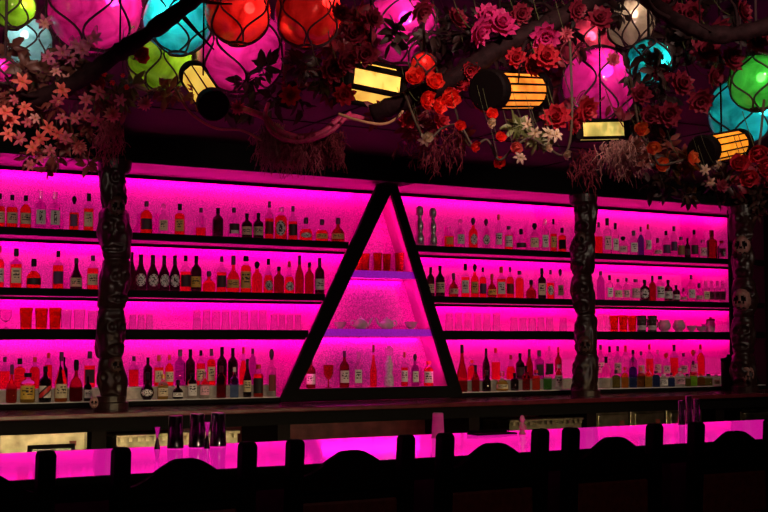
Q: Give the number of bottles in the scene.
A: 193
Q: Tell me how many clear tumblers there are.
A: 32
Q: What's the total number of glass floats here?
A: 17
